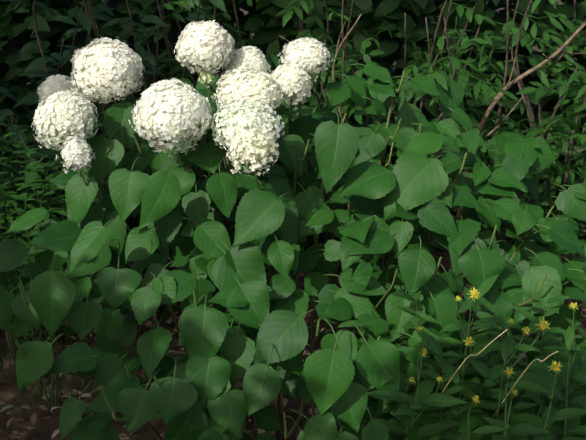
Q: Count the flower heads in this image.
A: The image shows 13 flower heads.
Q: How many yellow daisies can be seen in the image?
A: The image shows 15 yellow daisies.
